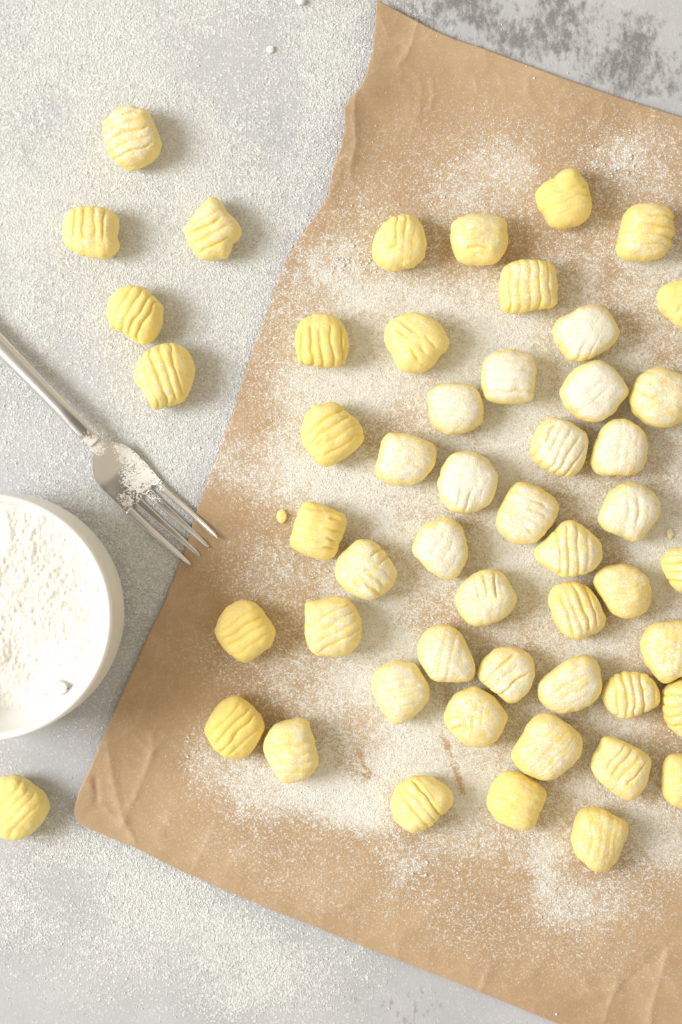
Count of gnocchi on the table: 52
